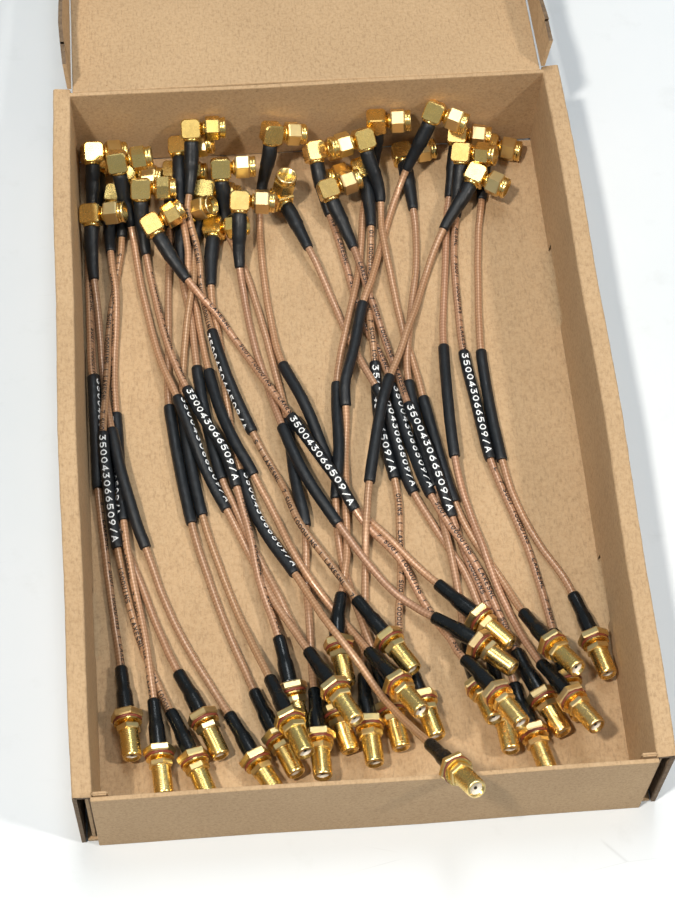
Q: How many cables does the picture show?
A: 29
